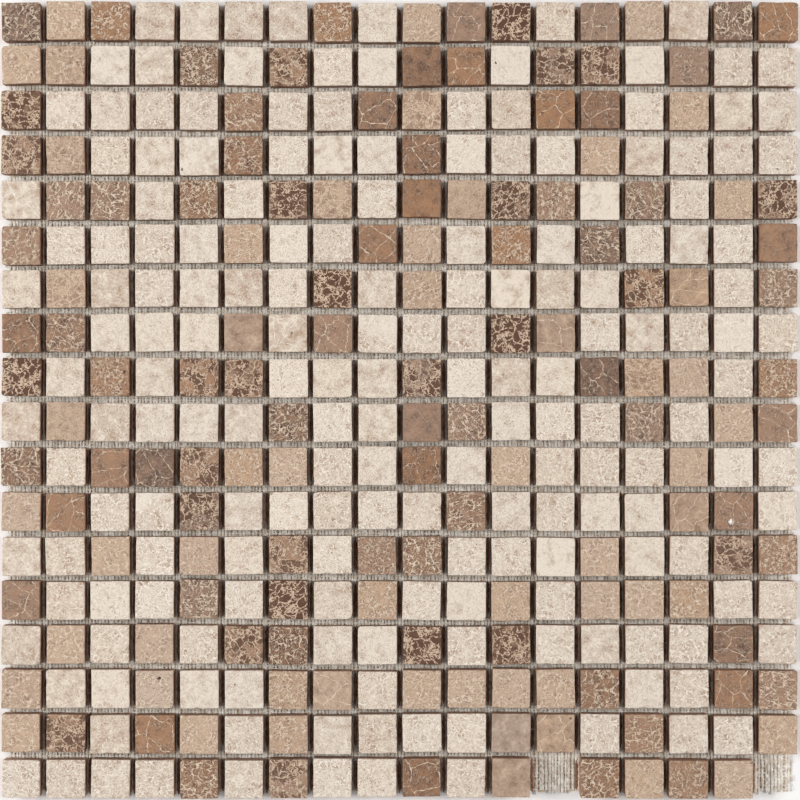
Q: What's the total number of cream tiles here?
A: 177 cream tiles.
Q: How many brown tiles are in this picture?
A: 89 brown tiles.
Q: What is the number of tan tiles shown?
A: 56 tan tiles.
